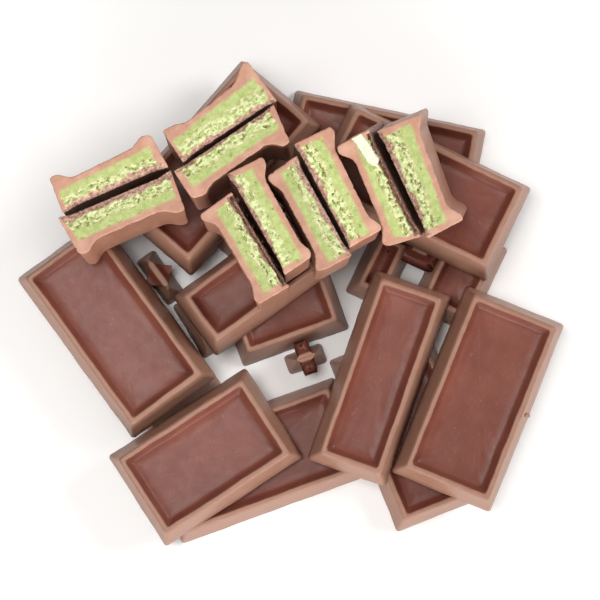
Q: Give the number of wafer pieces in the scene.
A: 10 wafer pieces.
